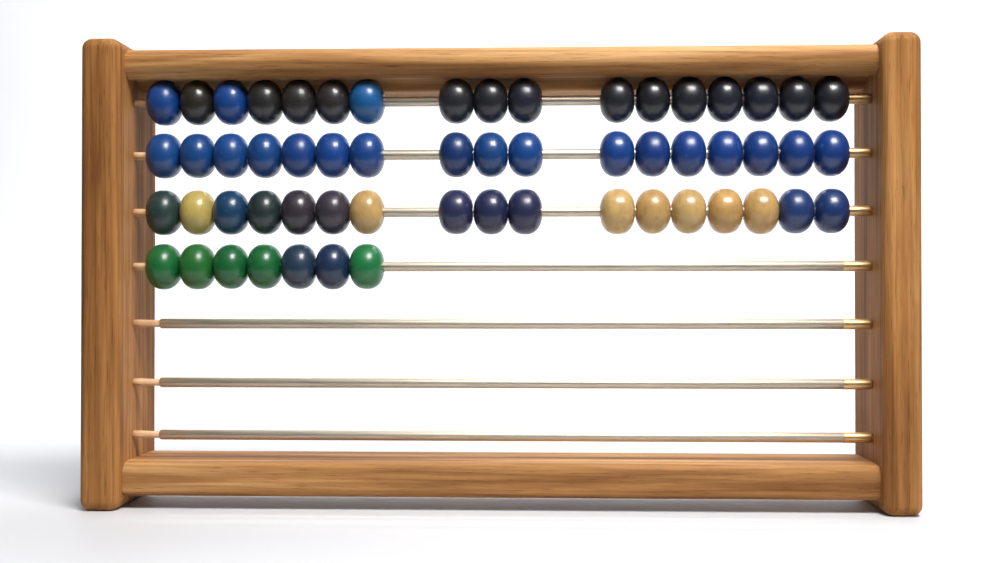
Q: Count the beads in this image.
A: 58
